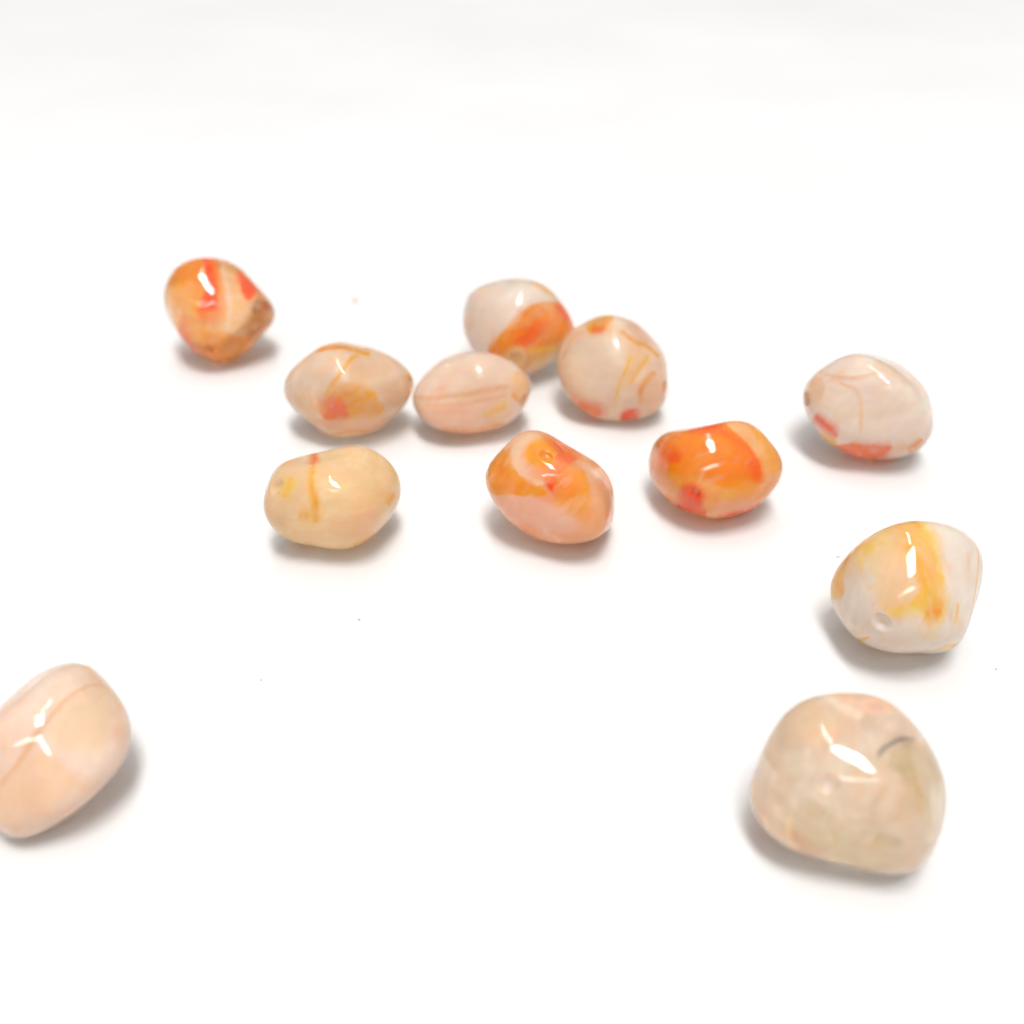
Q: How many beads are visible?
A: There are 12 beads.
